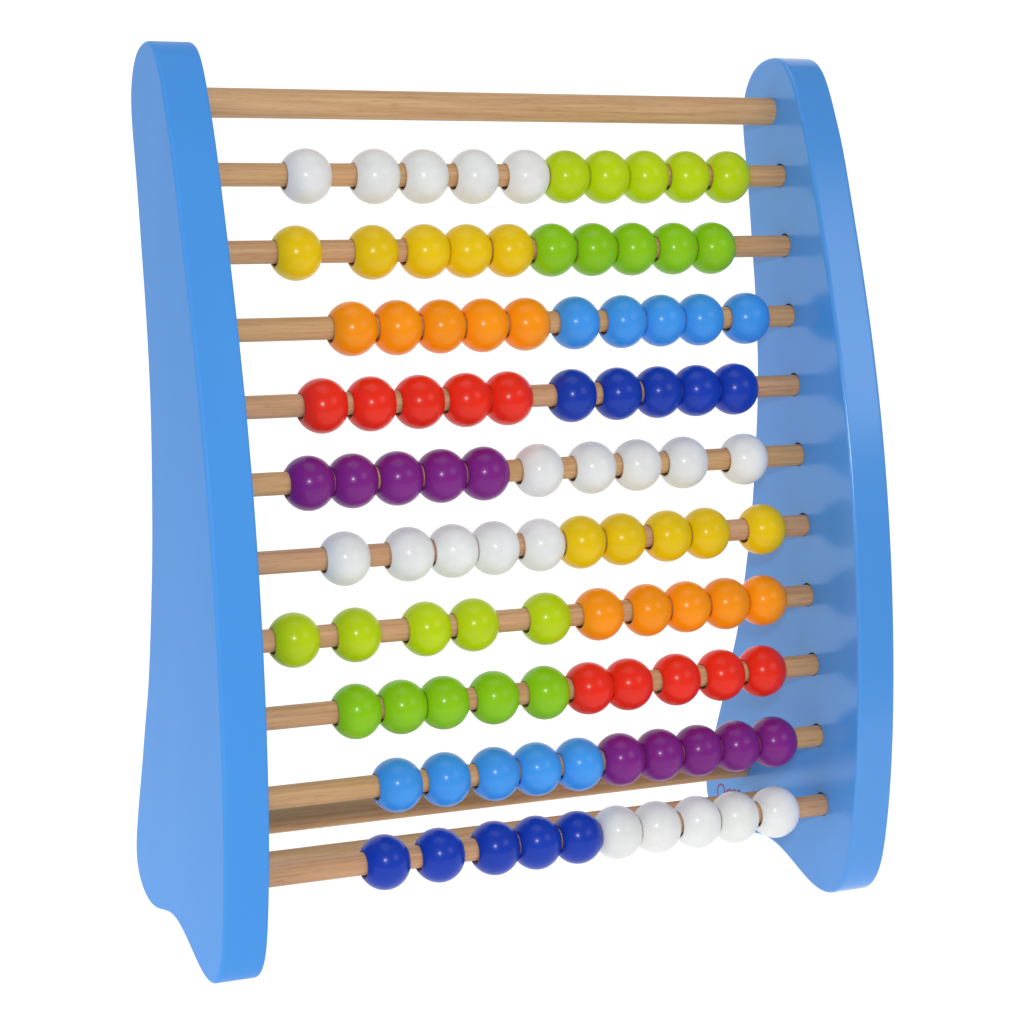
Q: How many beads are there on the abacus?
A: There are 100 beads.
